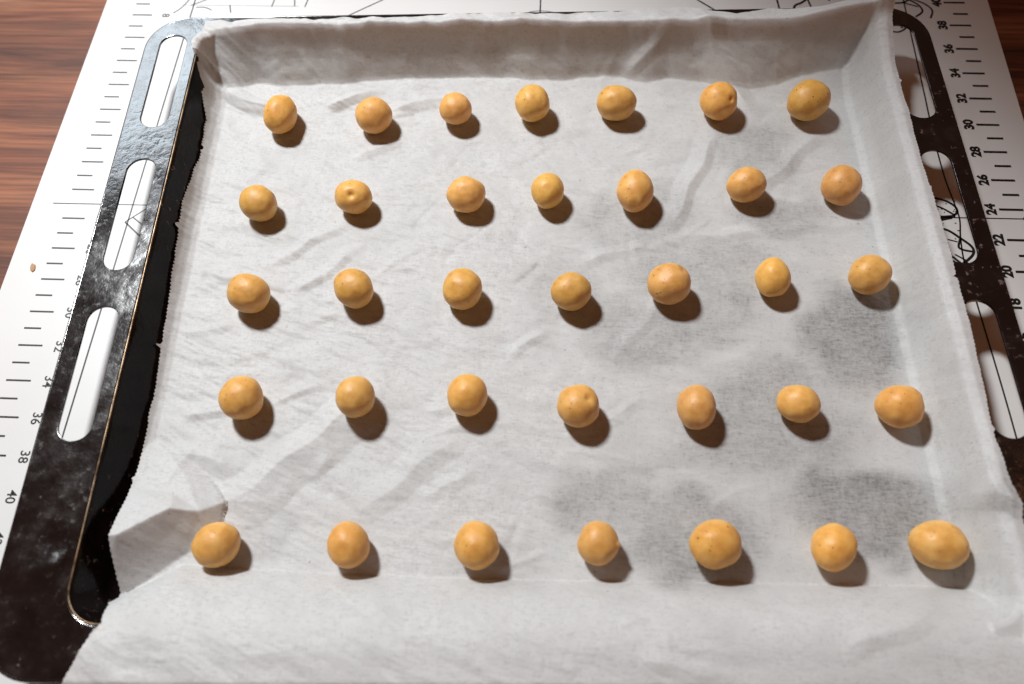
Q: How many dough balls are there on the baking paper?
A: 35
